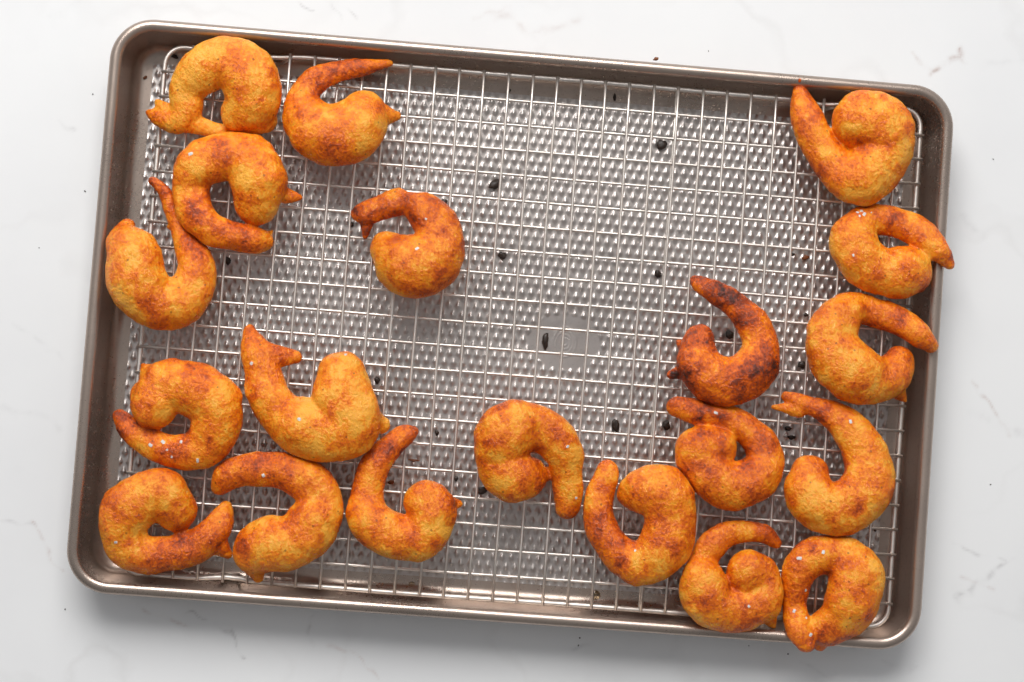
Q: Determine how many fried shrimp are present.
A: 20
